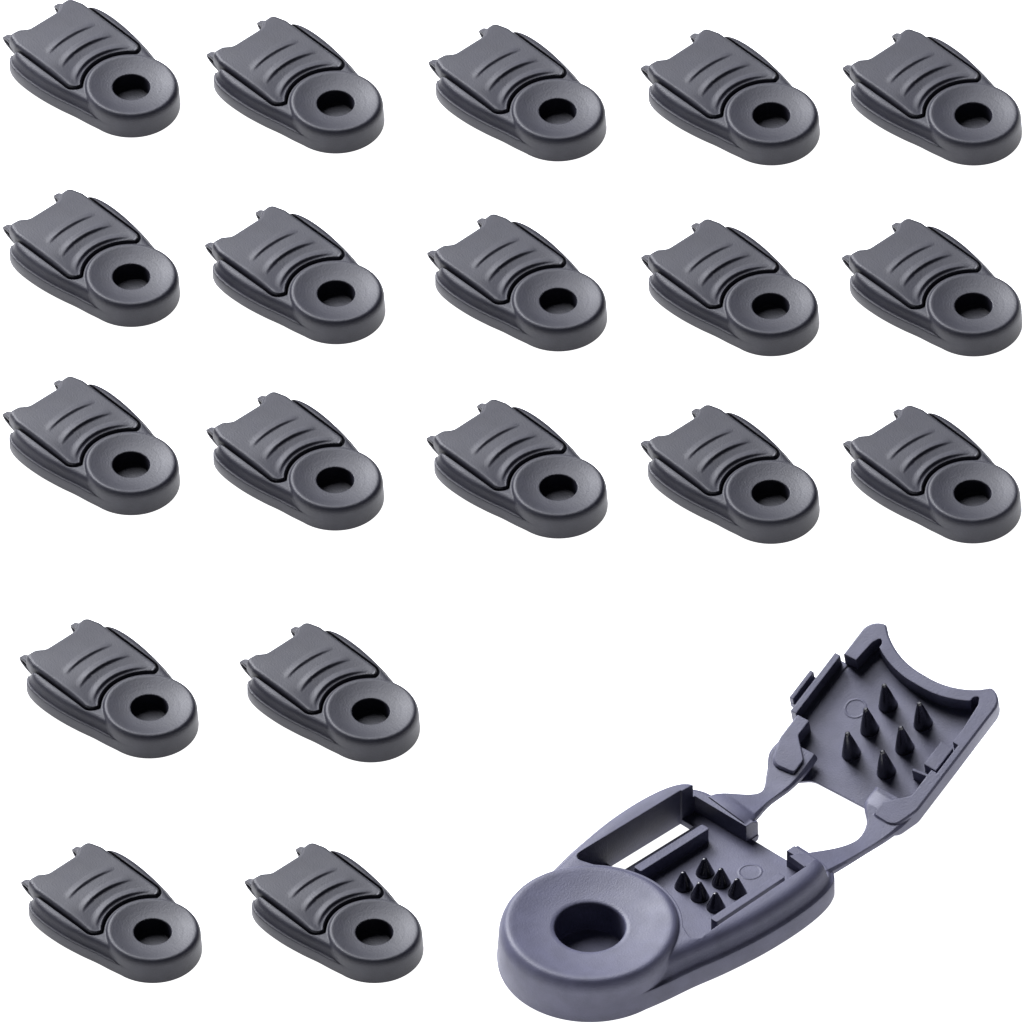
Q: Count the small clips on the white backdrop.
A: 19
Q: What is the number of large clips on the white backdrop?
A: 1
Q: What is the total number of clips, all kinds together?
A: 20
